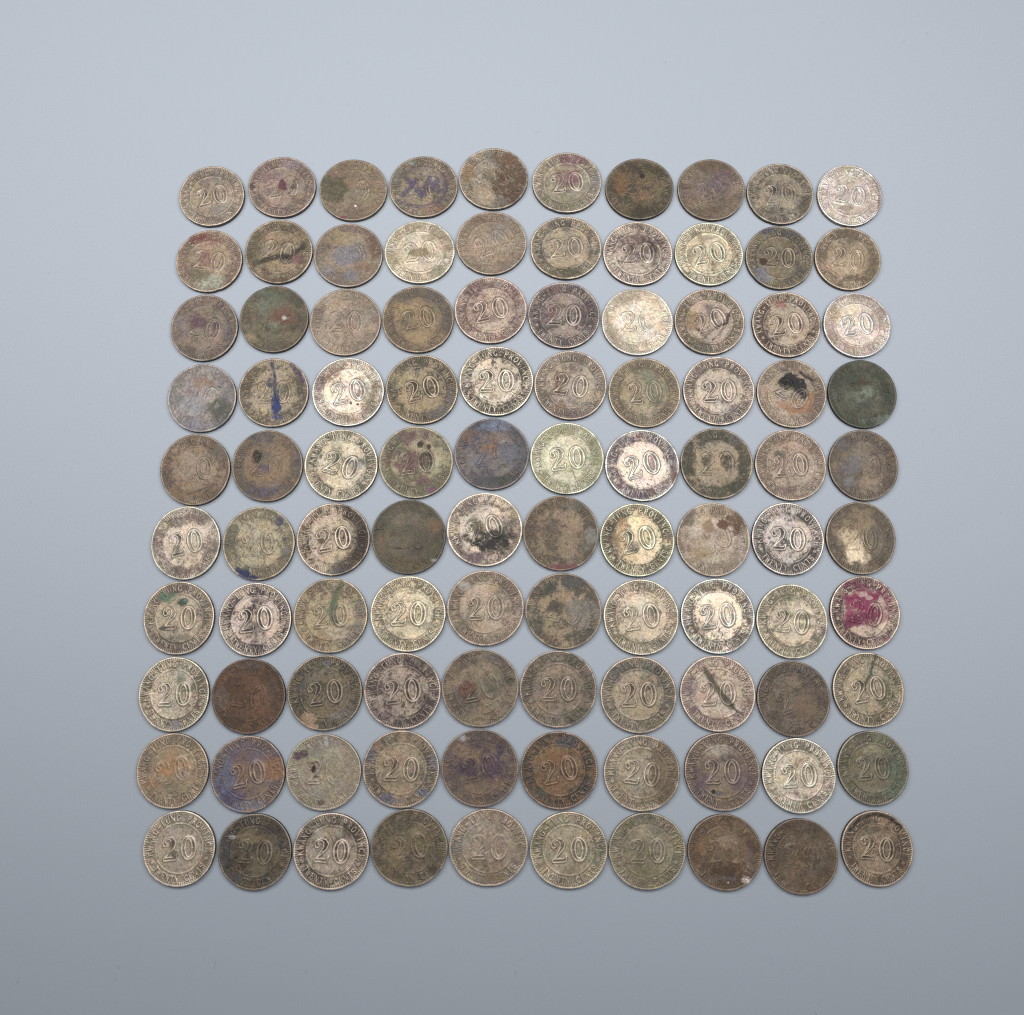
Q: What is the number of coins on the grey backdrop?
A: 100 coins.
